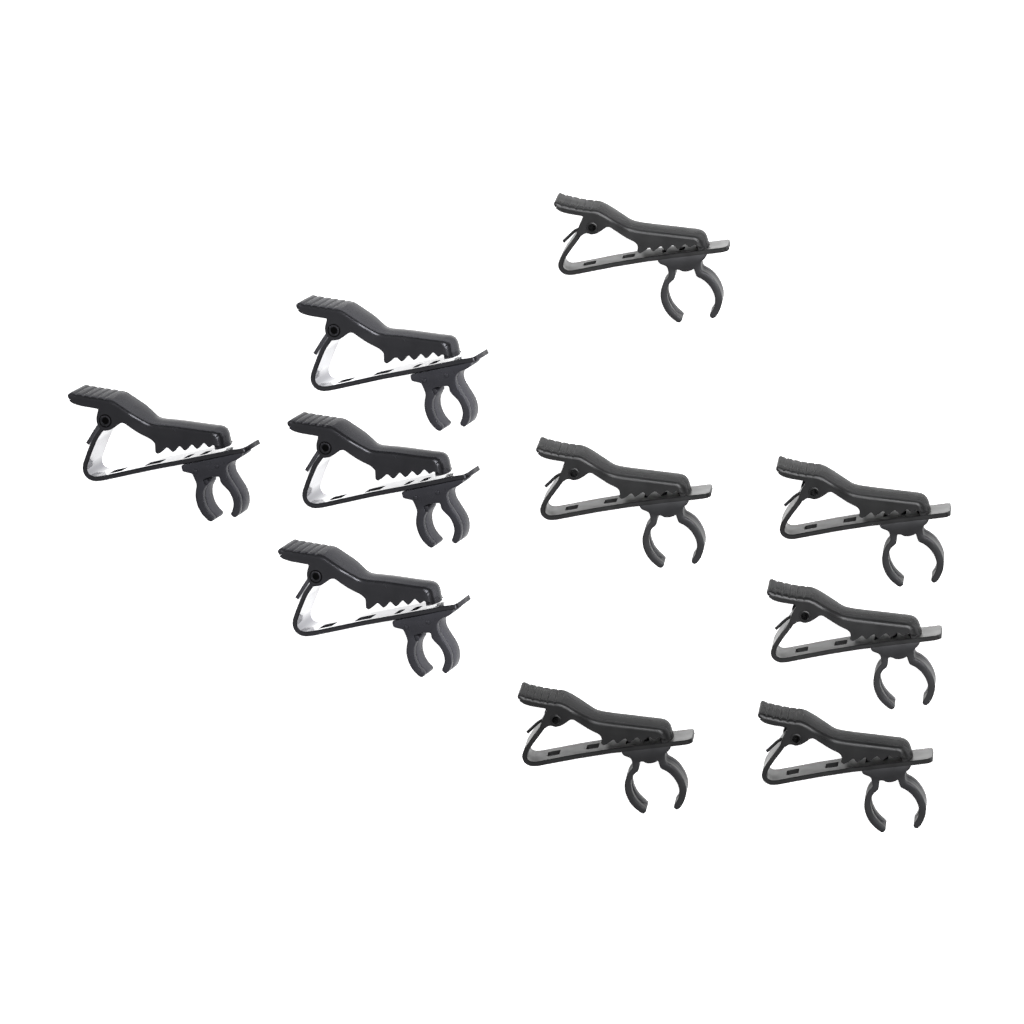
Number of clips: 10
